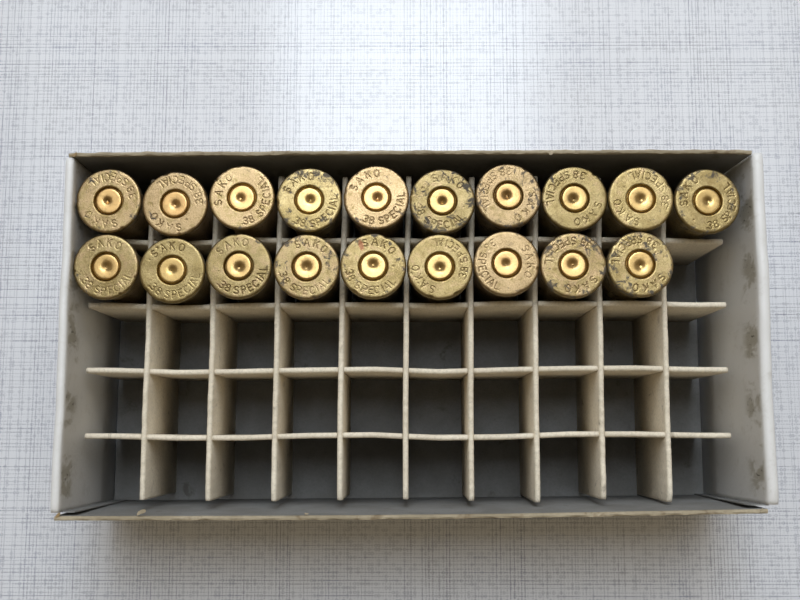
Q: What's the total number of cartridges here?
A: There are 19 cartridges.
